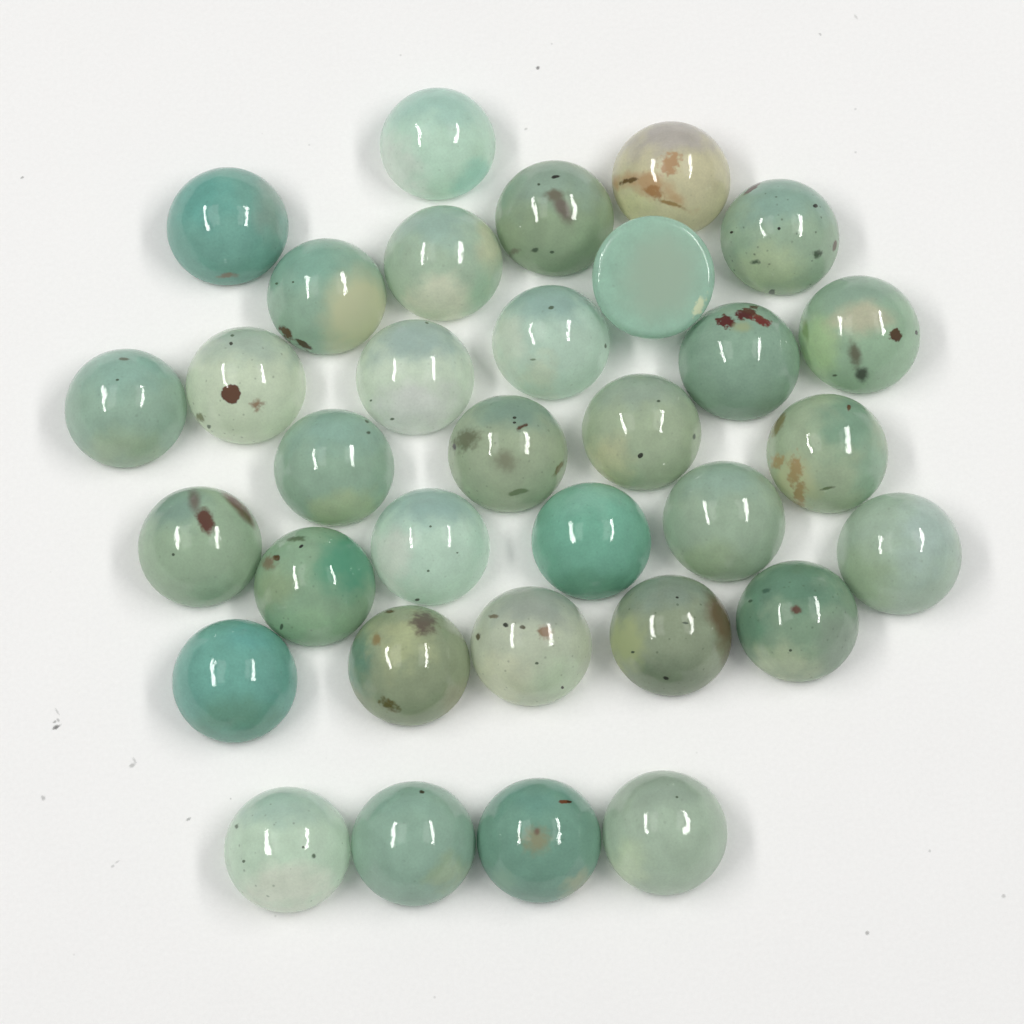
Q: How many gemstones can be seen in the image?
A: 33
